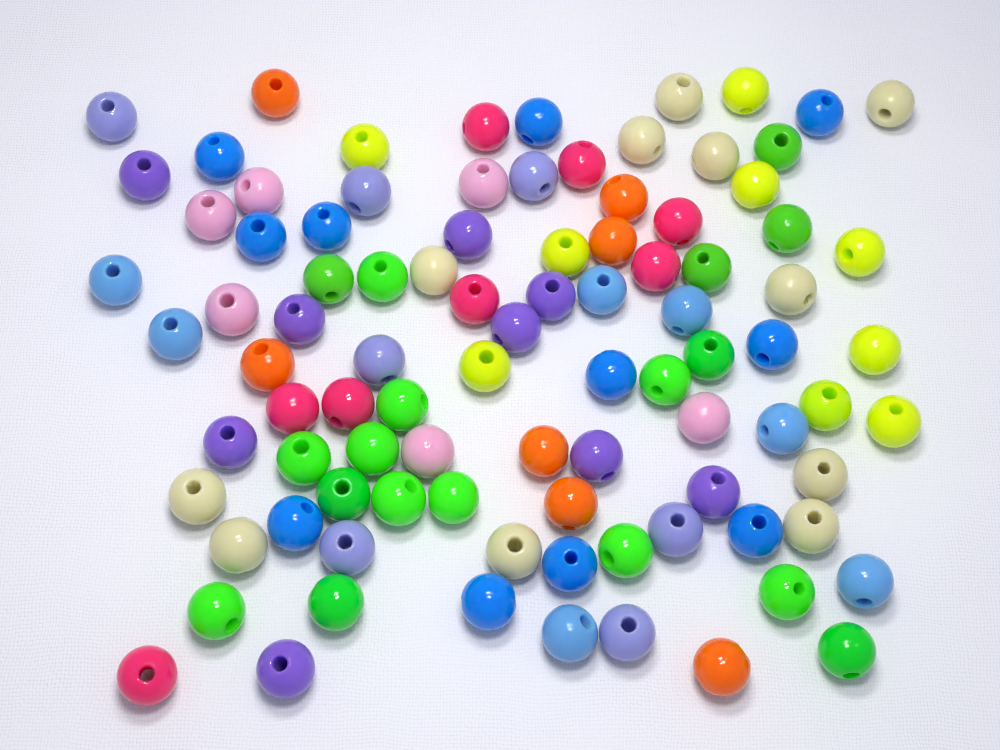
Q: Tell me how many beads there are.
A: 93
